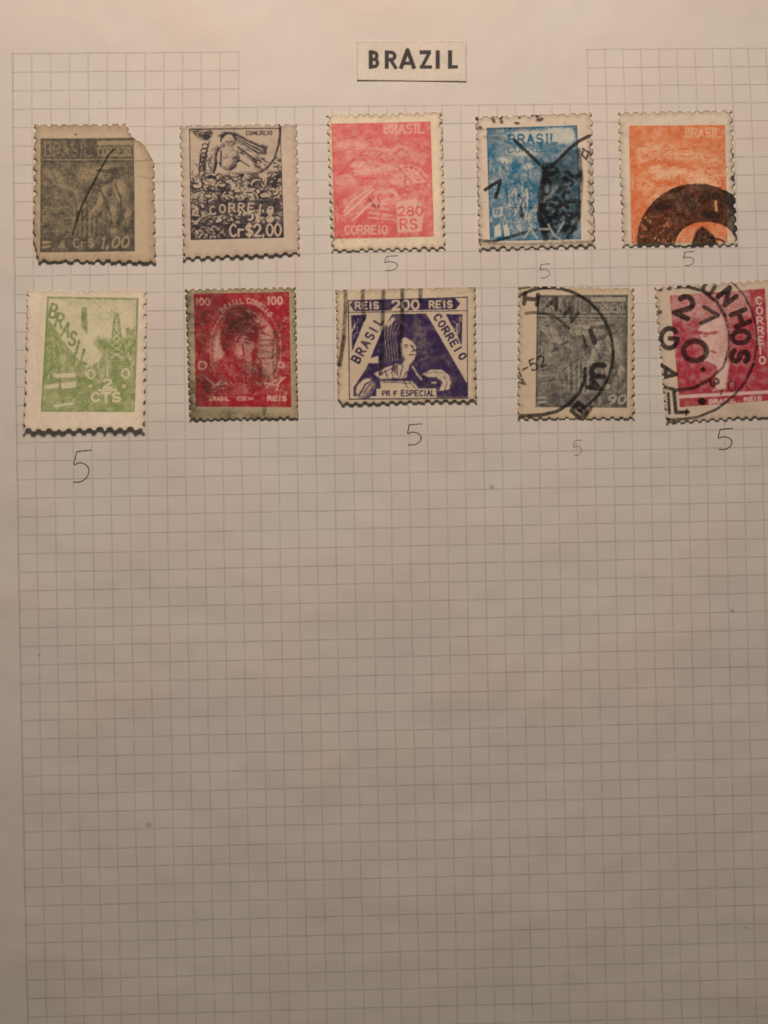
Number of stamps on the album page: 10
